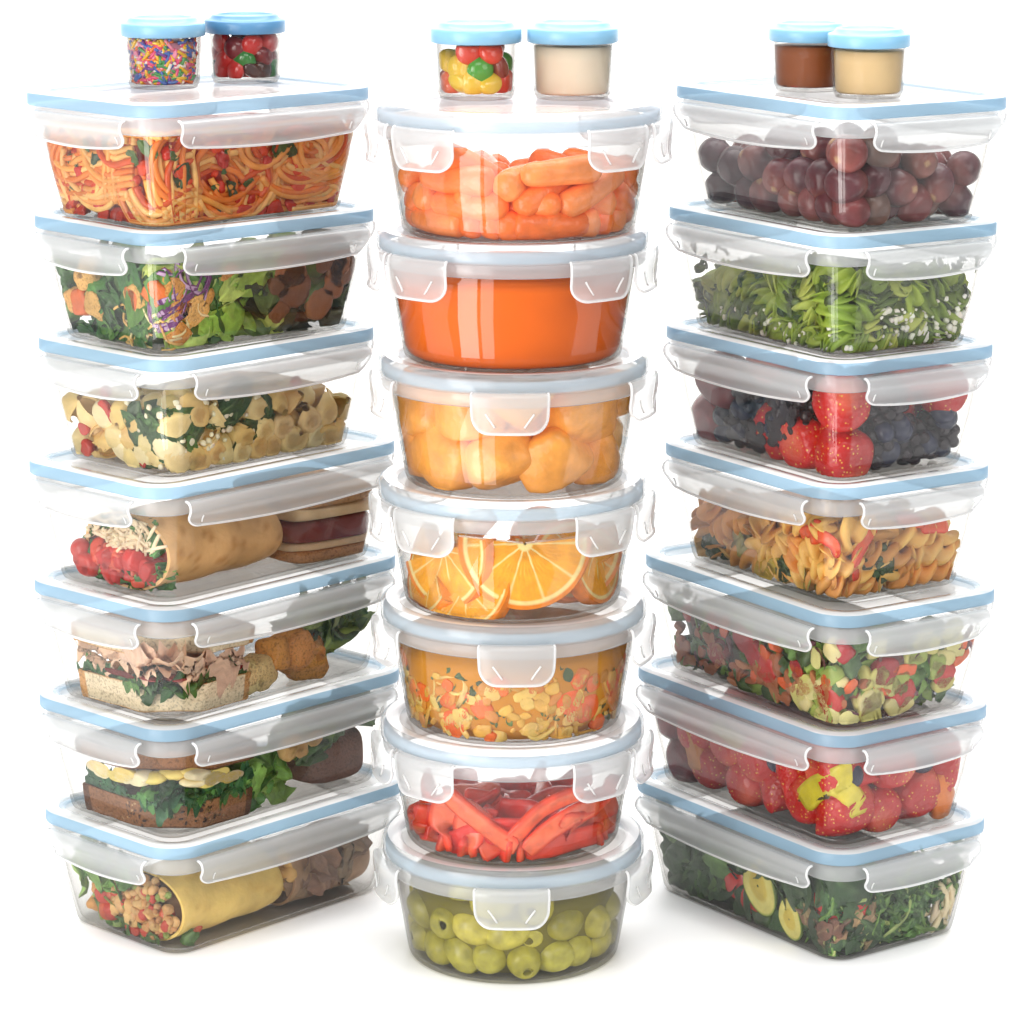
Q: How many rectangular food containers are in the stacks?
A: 14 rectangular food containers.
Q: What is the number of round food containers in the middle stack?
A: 7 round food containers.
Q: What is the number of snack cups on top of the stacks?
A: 6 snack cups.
